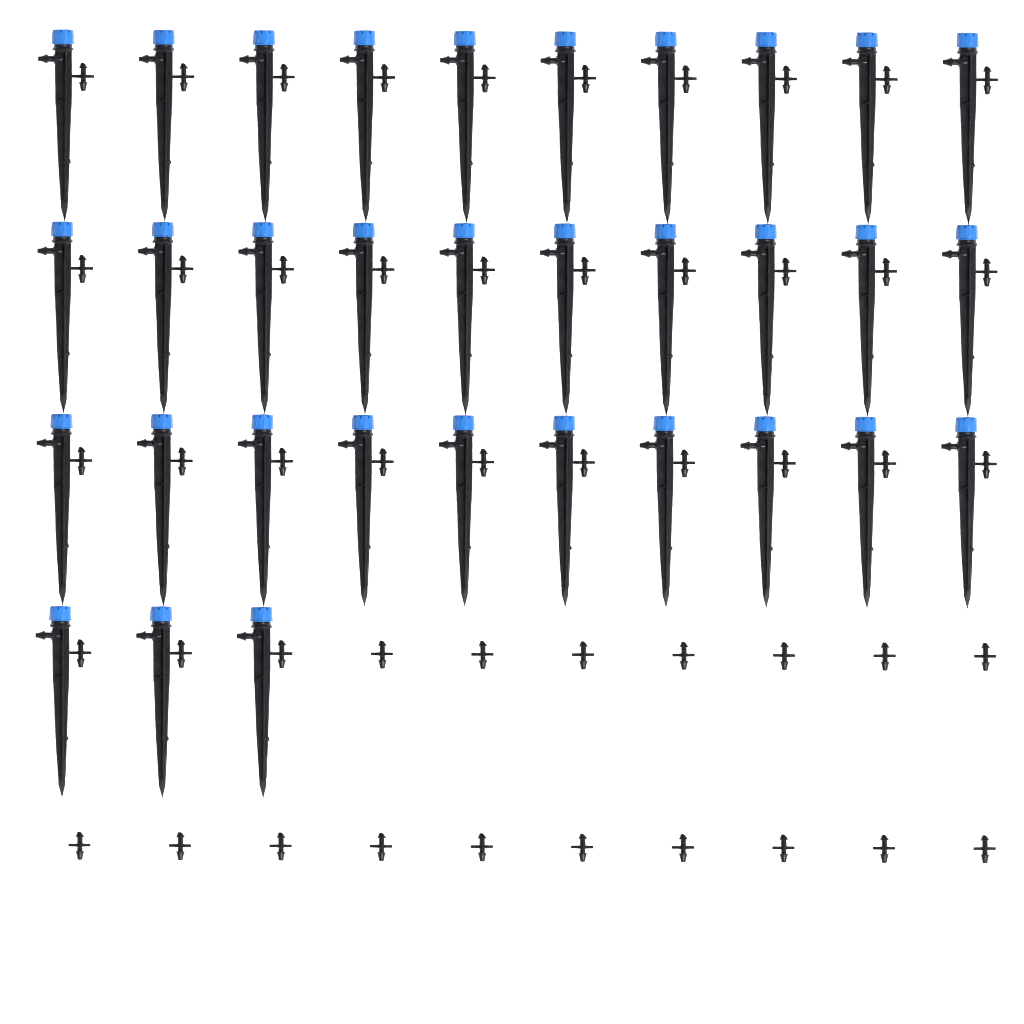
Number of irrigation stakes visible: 33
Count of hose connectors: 50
